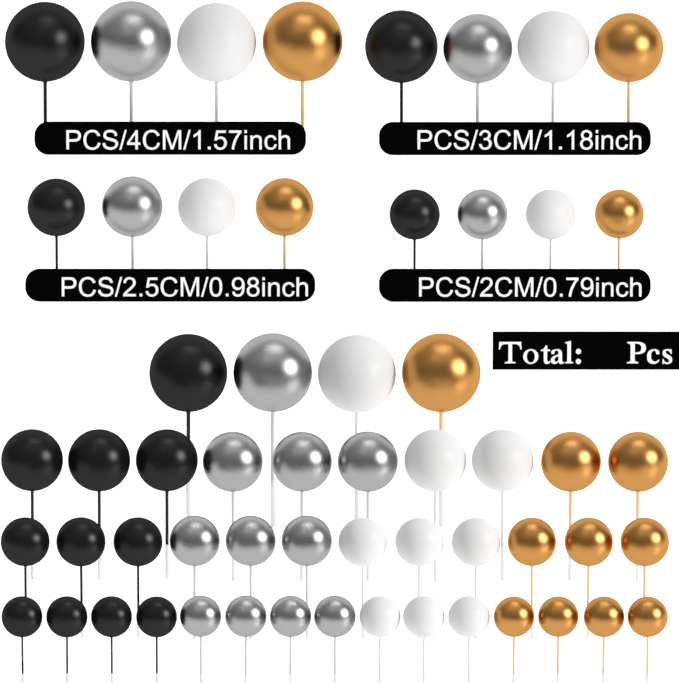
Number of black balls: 15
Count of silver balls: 15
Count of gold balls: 14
